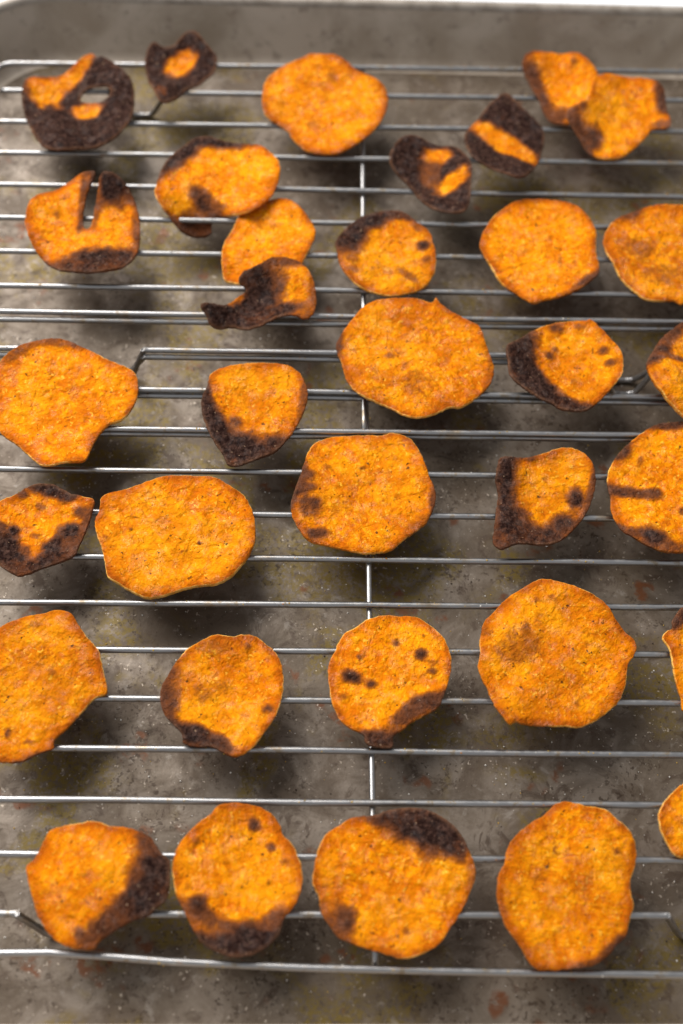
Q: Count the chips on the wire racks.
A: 34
